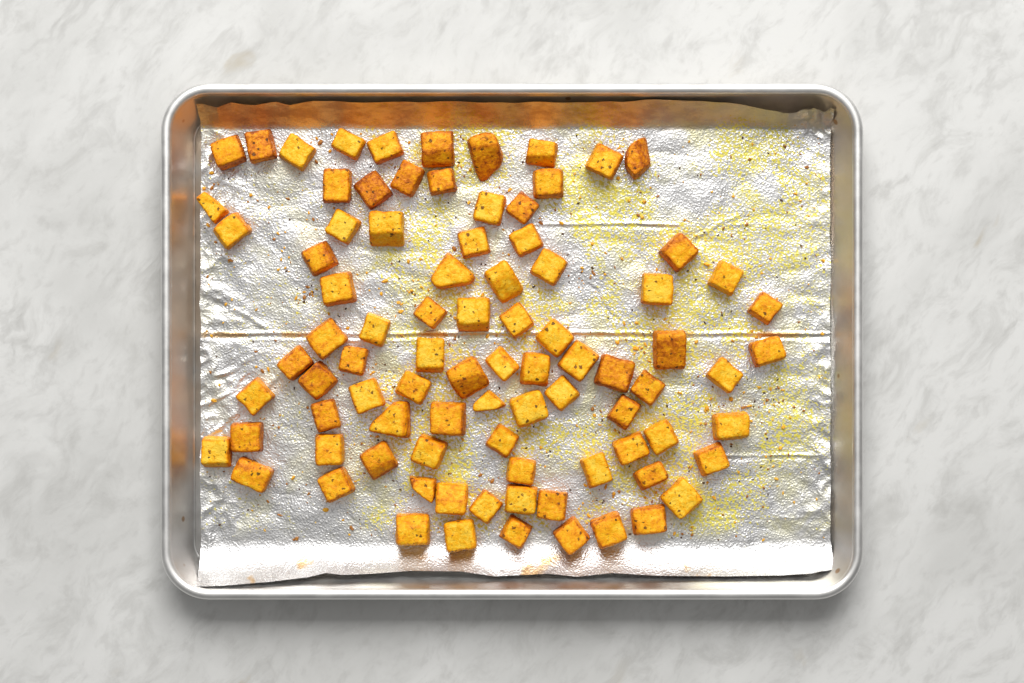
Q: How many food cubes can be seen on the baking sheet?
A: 88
